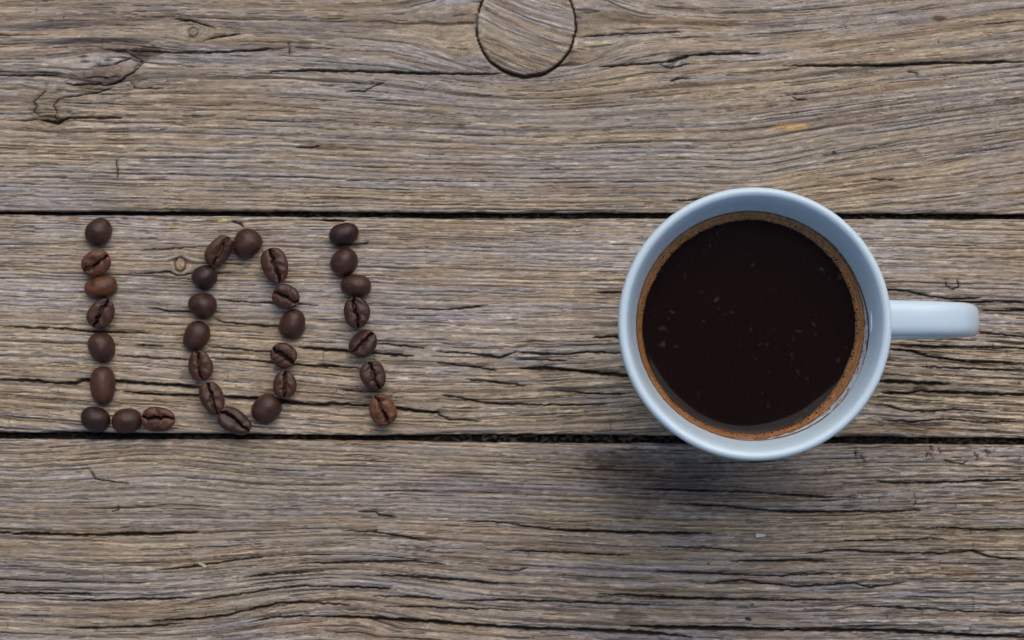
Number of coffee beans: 30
